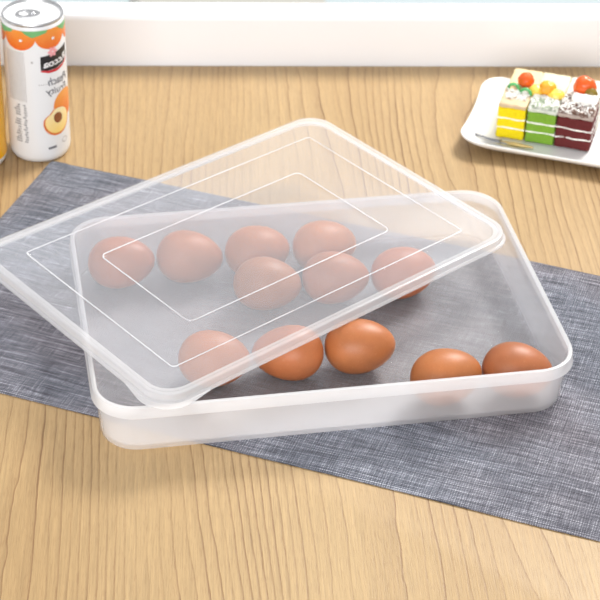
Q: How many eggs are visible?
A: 12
